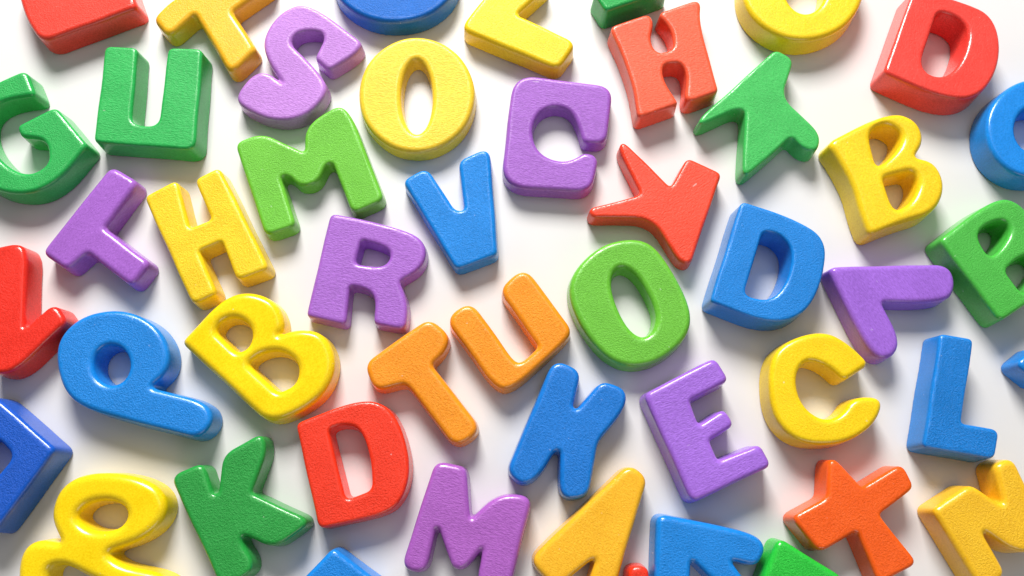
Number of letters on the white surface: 48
